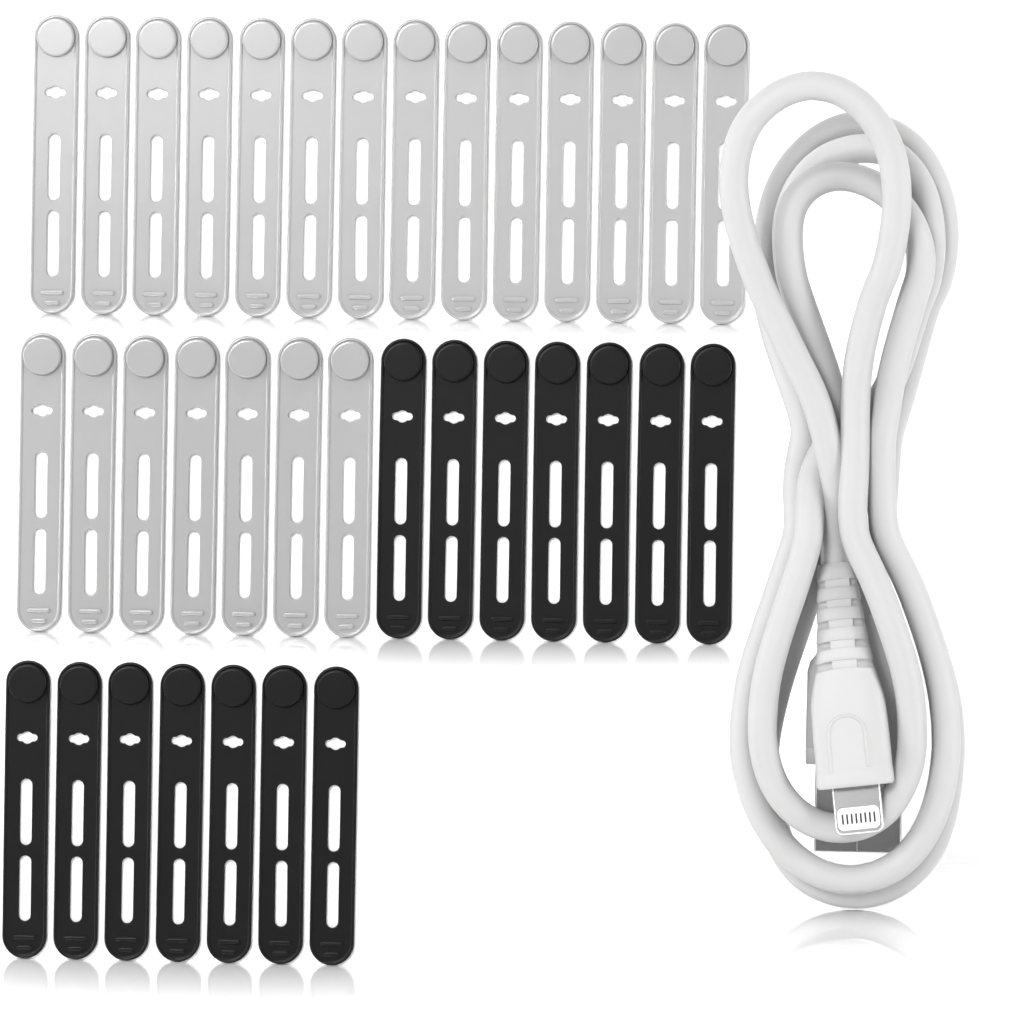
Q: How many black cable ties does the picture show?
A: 14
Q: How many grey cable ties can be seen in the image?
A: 21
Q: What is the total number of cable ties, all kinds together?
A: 35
